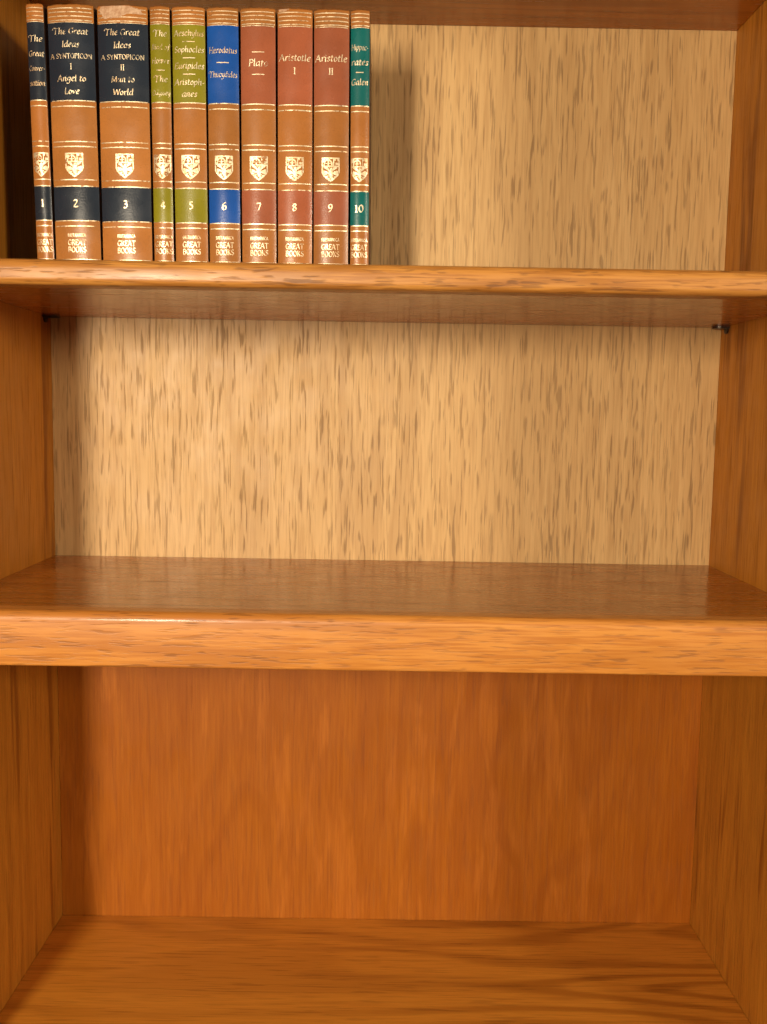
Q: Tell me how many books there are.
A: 10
